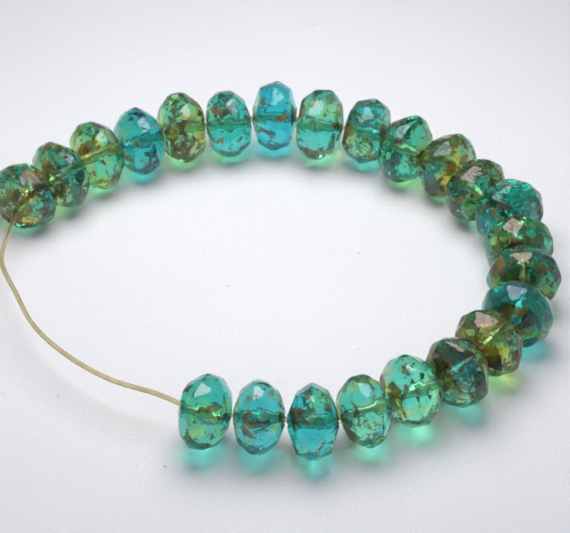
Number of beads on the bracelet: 23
